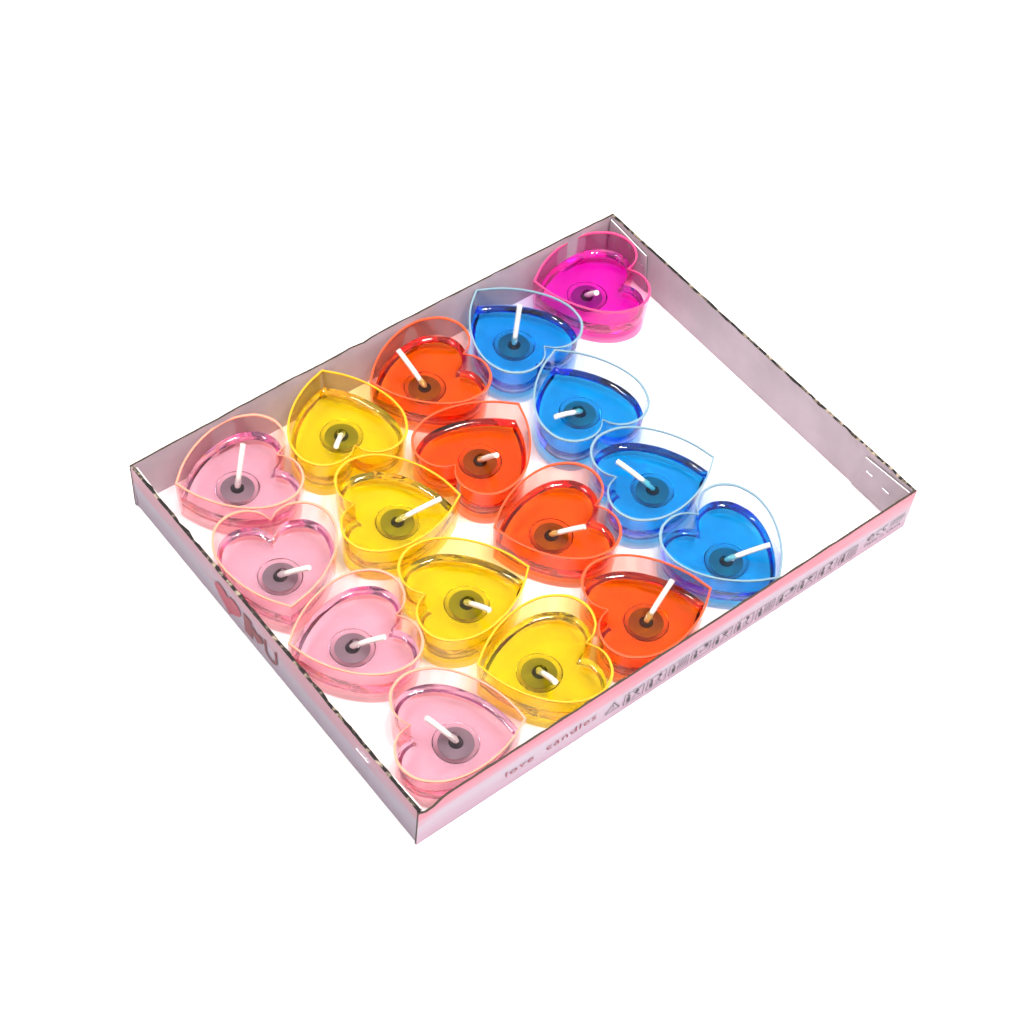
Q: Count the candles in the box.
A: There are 17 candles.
